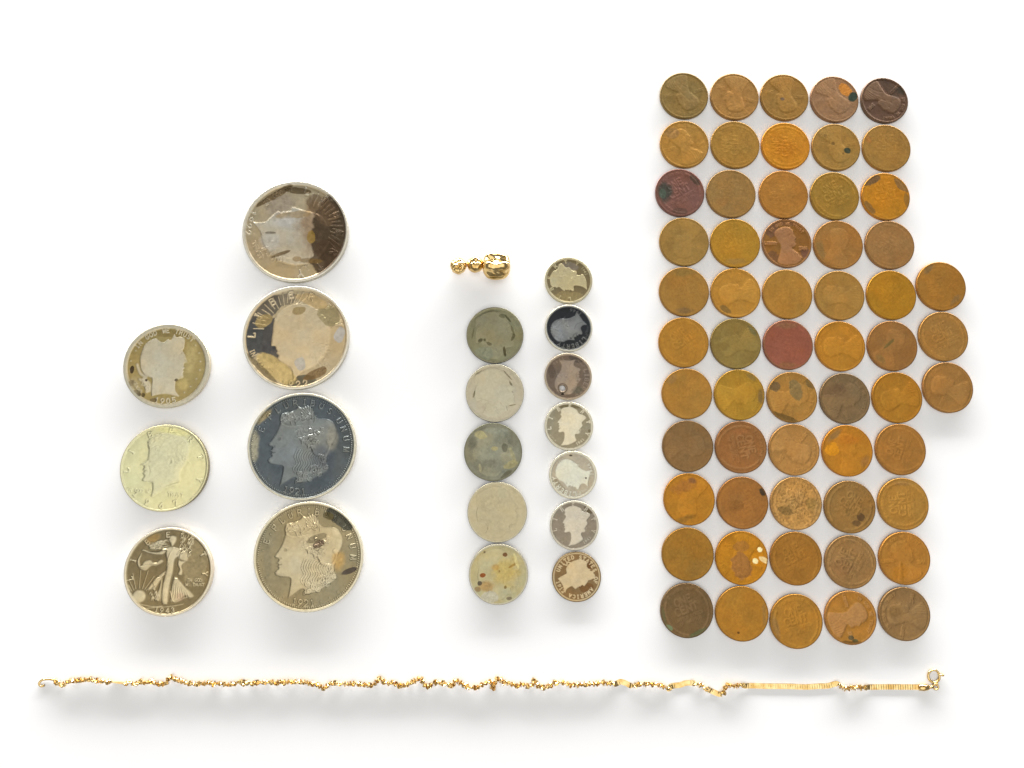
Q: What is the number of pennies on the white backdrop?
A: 58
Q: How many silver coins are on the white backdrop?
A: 19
